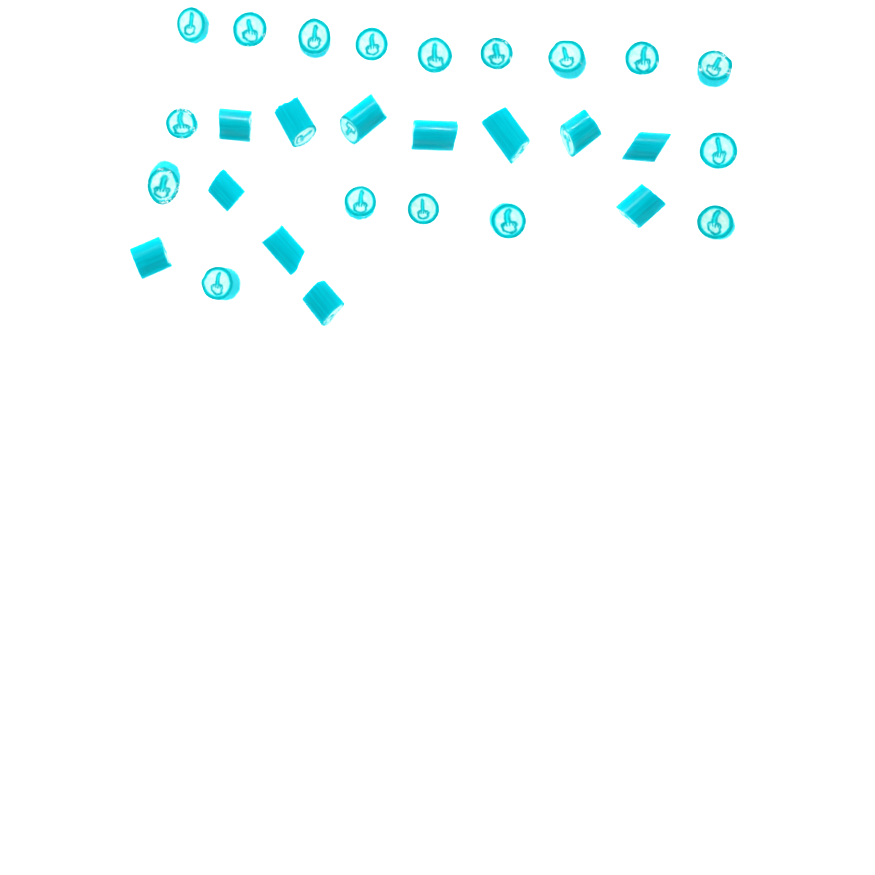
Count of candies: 29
